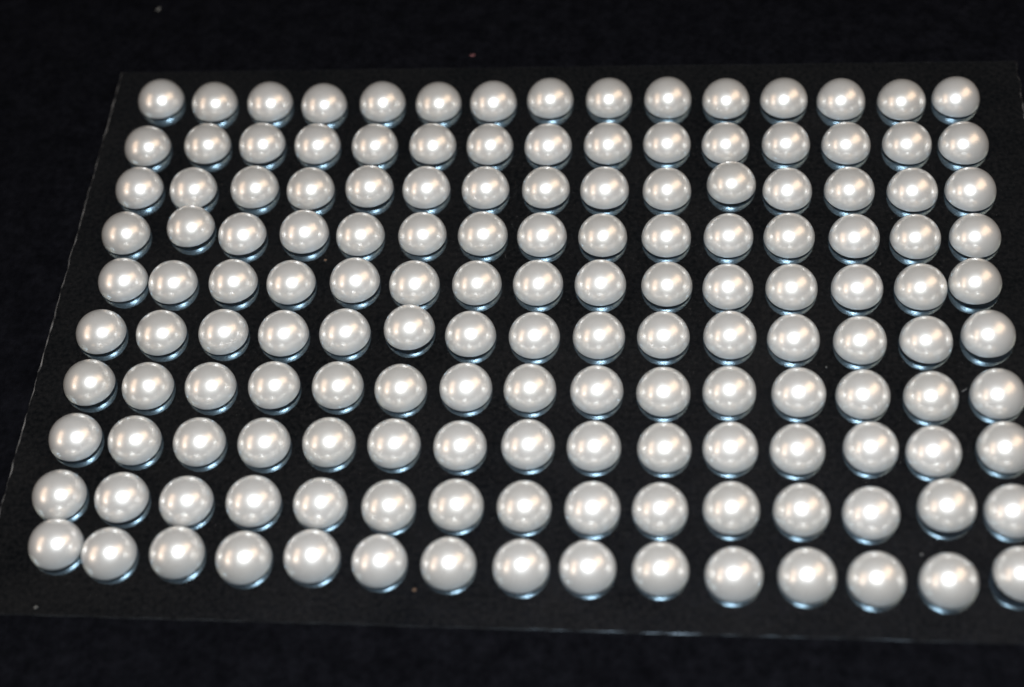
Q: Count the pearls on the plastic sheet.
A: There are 150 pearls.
